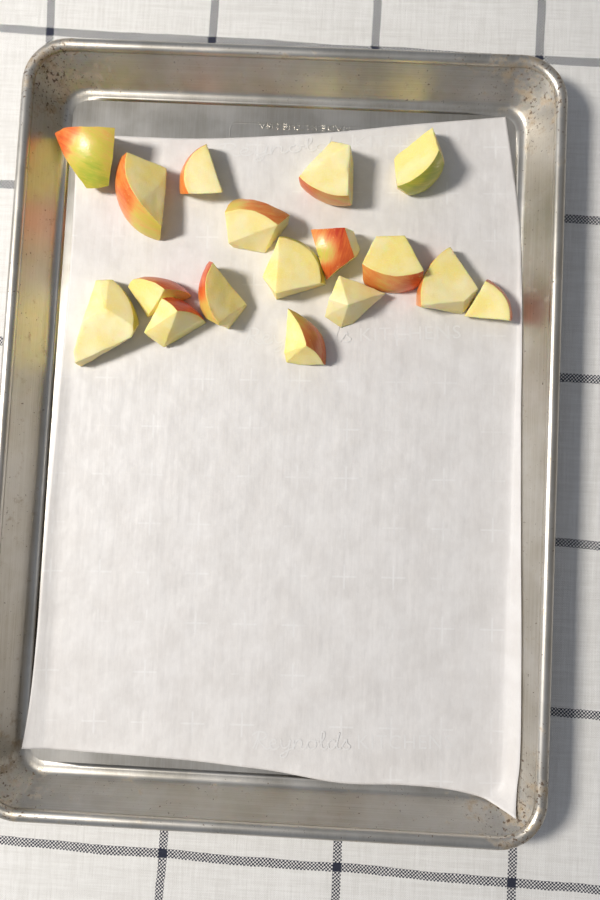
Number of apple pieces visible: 17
